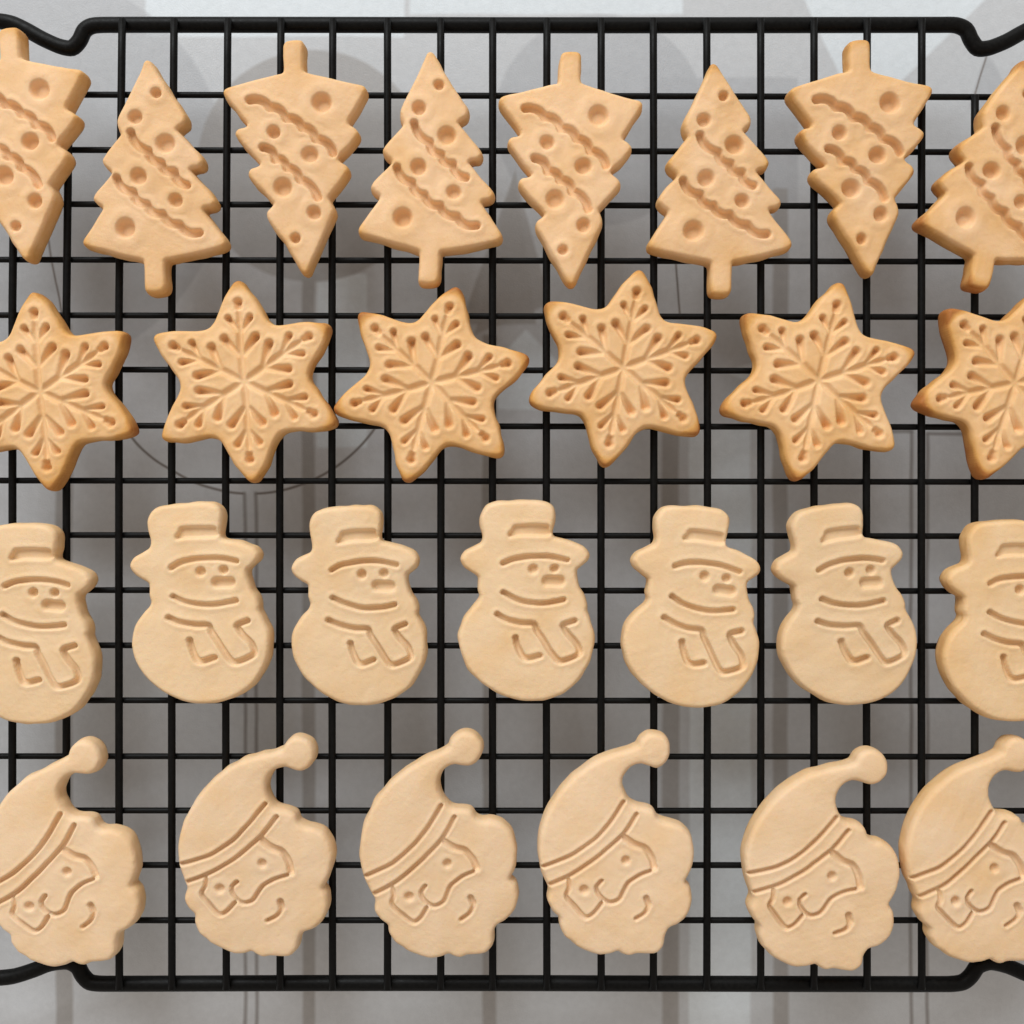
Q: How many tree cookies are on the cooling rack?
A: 8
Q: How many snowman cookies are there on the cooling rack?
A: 7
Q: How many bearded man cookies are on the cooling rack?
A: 6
